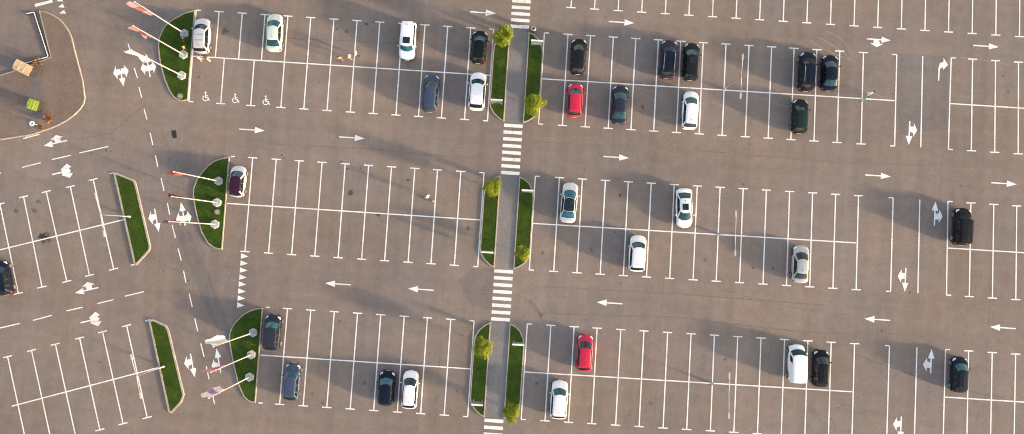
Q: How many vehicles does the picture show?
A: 31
